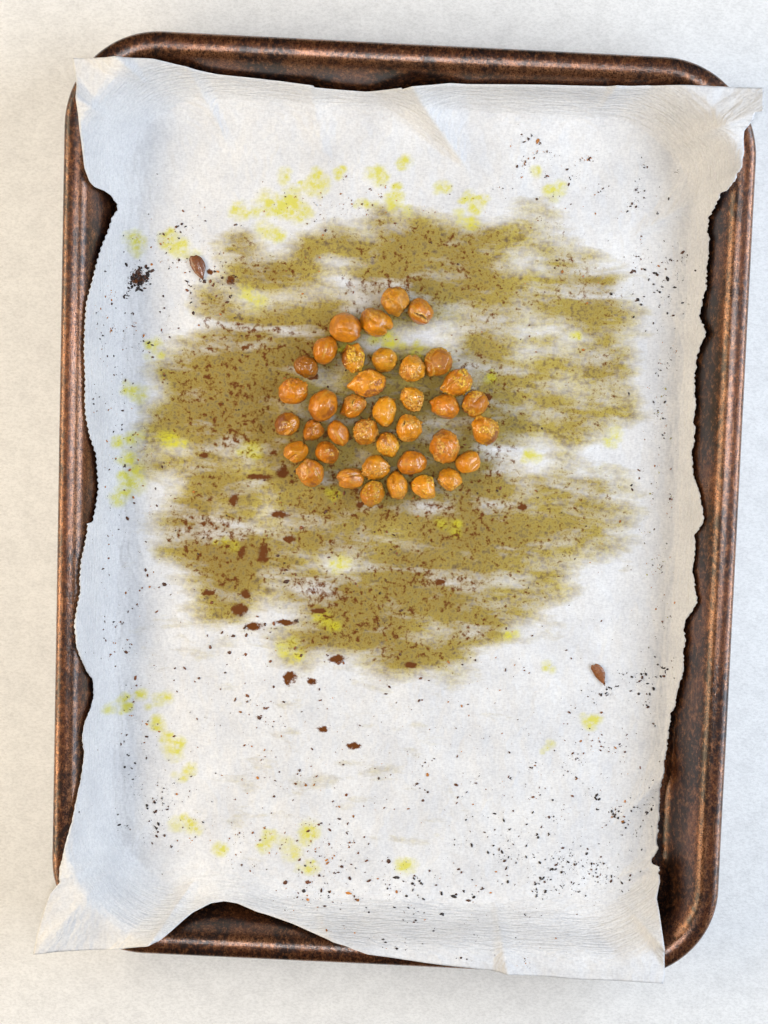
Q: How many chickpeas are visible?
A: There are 38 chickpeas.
